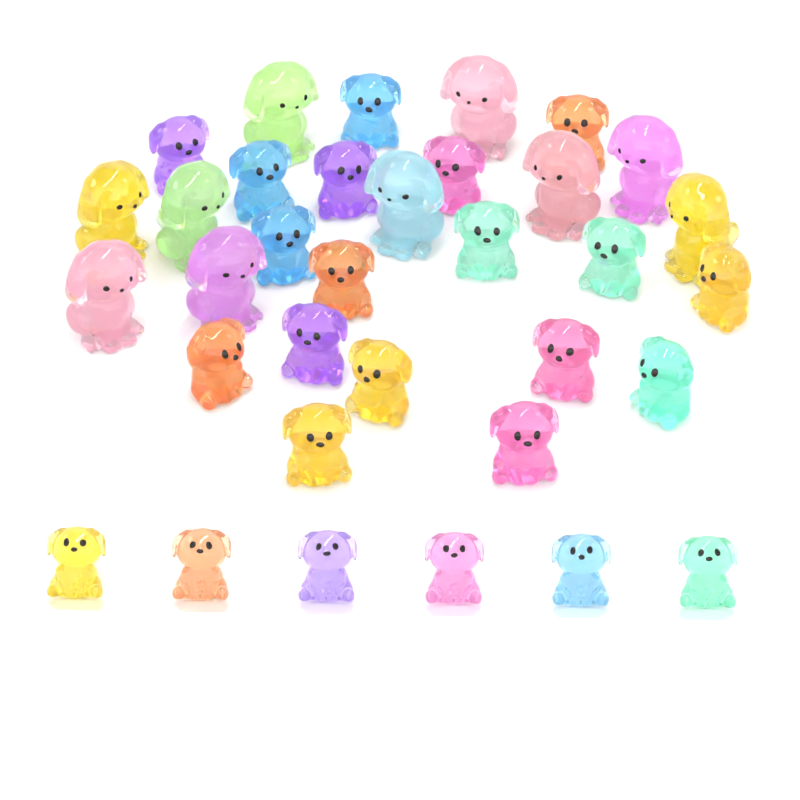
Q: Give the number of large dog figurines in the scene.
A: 10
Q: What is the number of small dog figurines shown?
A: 24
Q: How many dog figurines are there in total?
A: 34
